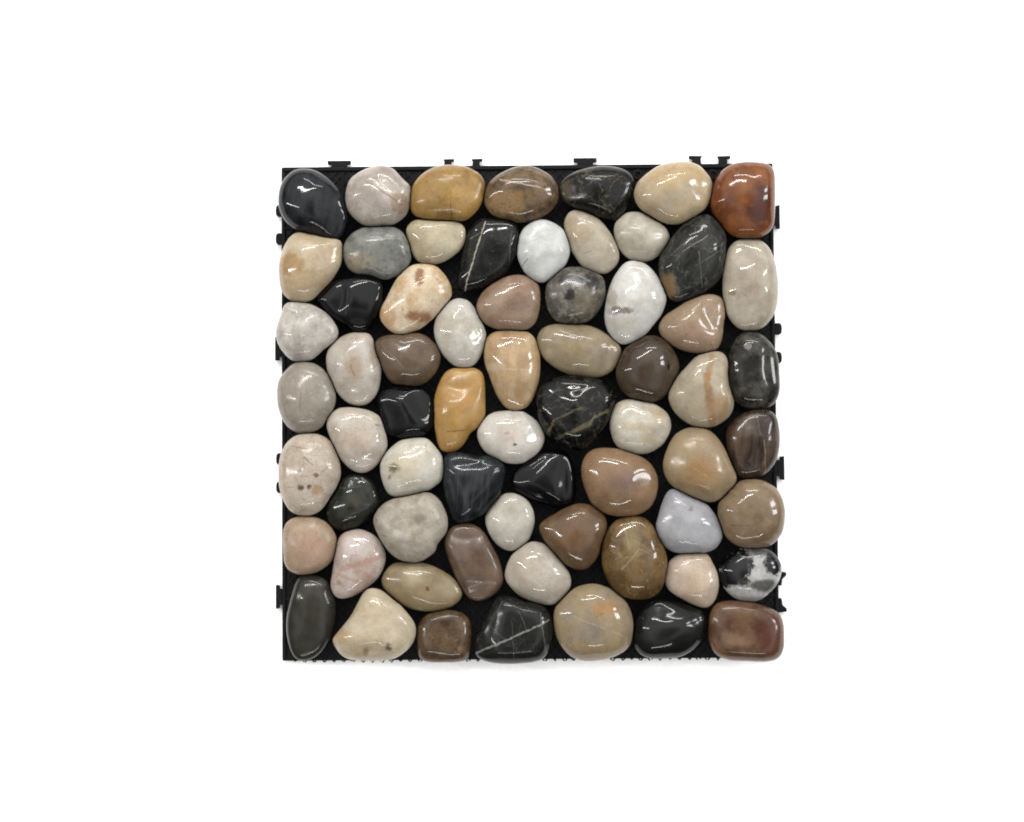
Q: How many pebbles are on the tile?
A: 66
